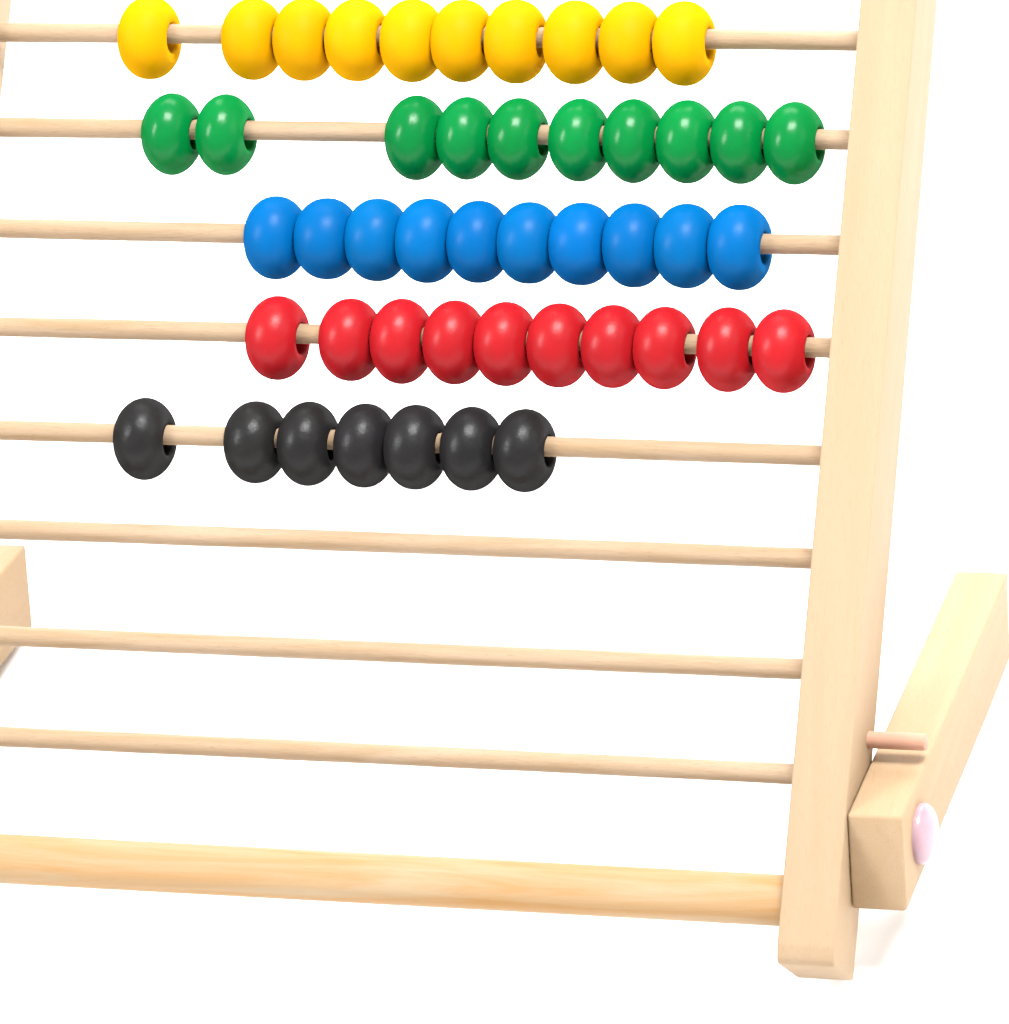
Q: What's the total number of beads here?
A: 47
